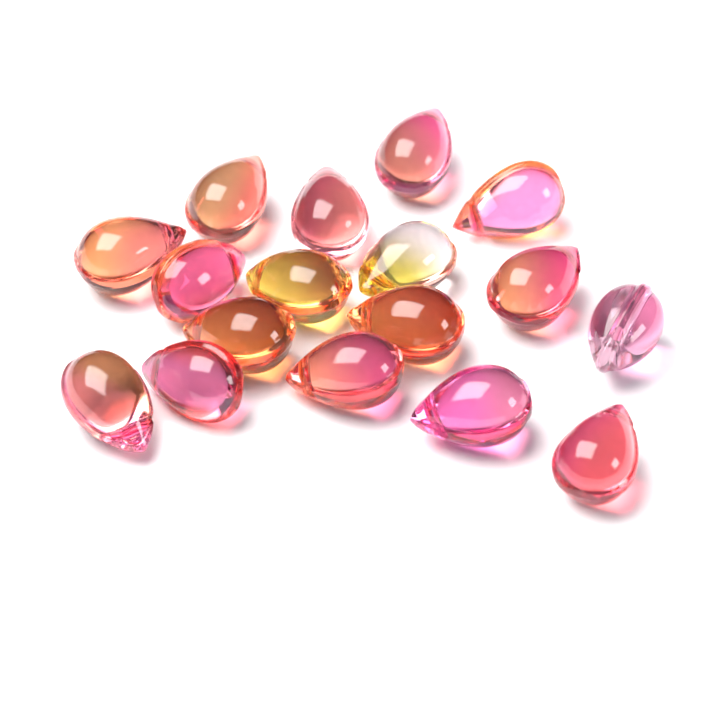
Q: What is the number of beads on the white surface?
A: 17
